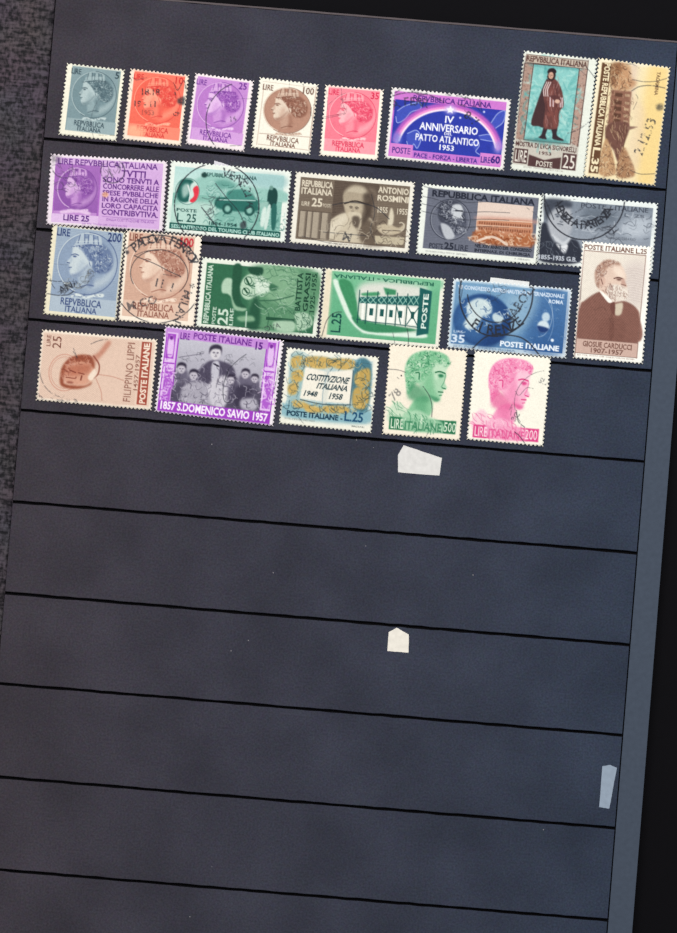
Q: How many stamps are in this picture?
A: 24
